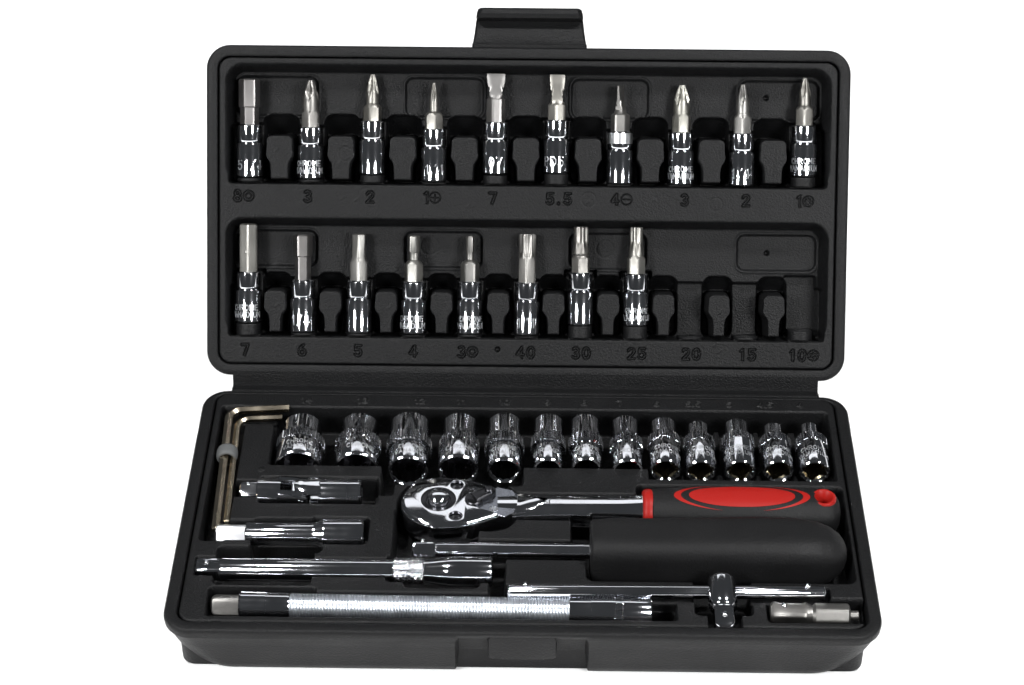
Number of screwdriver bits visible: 18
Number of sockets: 13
